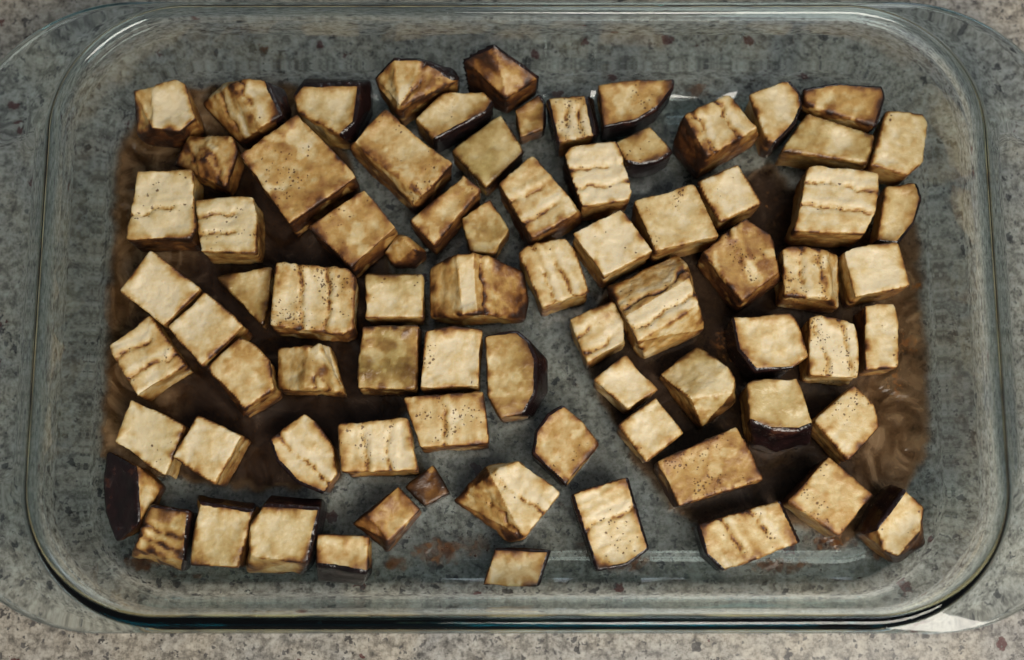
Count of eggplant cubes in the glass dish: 78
